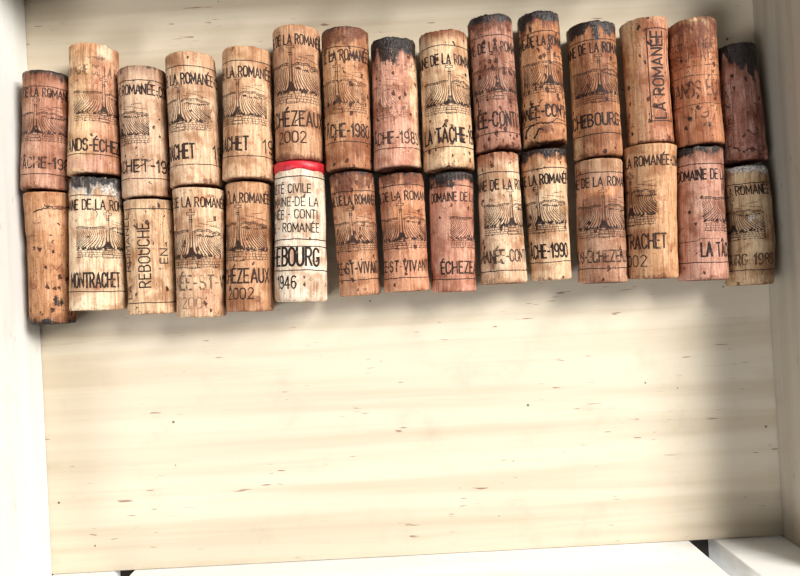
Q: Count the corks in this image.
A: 30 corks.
